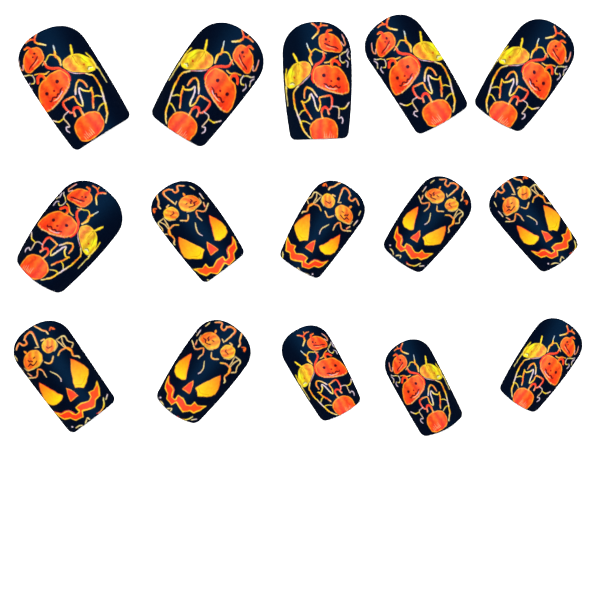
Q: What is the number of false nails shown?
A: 15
